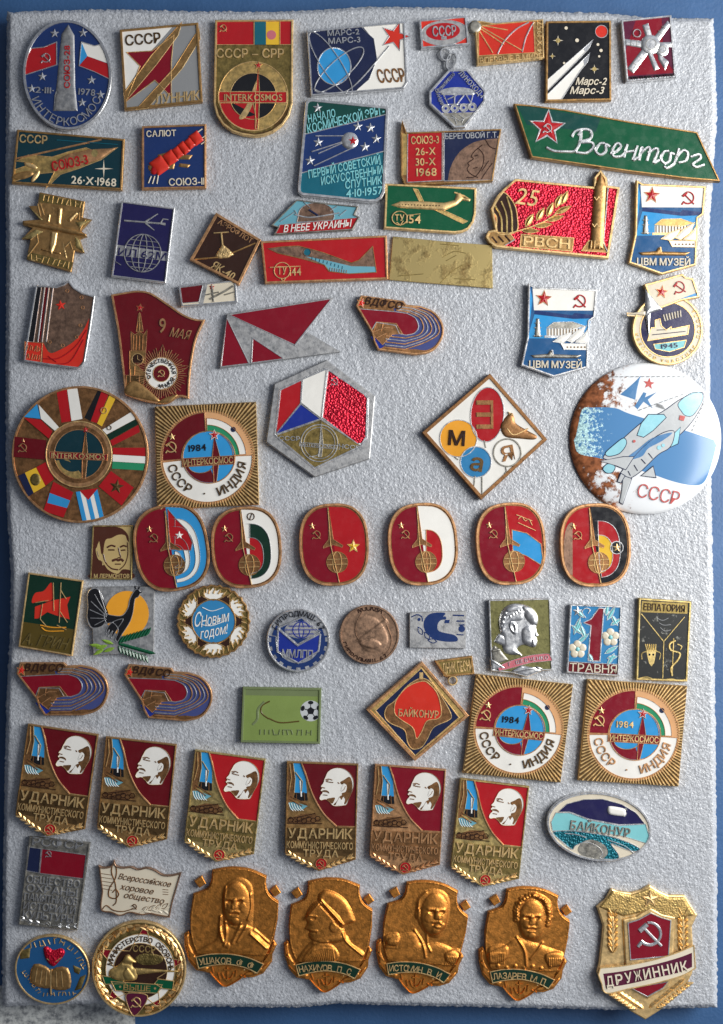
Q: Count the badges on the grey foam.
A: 73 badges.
